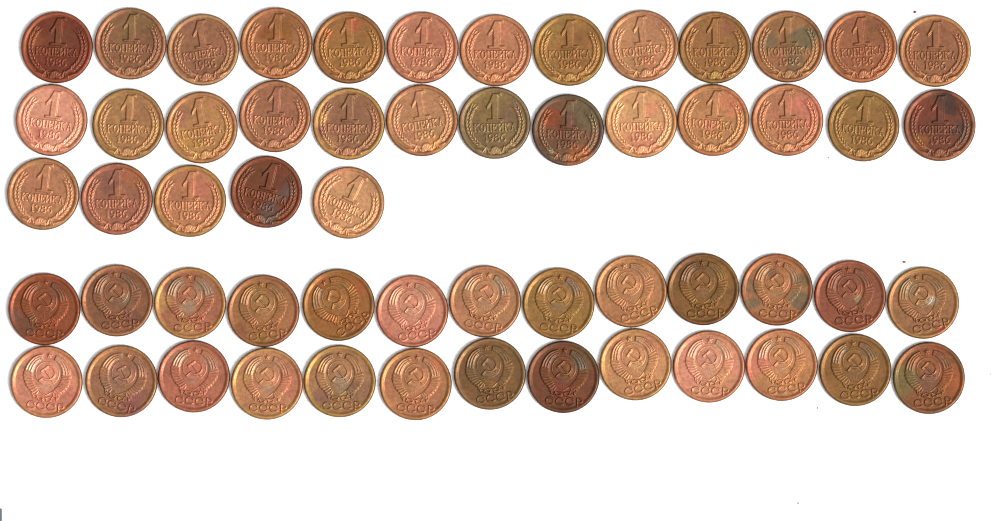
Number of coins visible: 57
